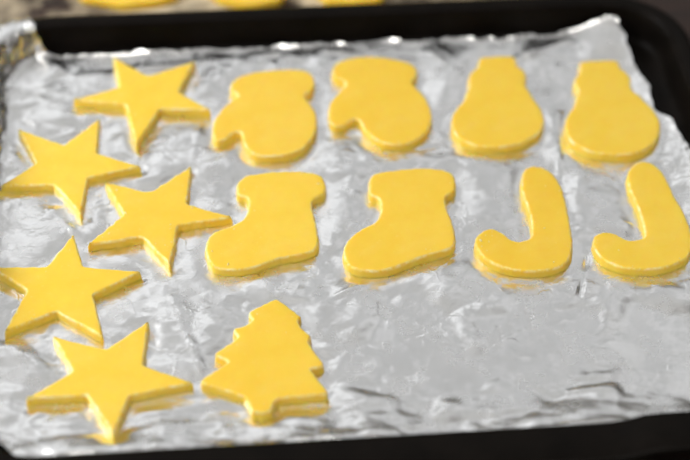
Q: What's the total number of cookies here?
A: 14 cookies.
